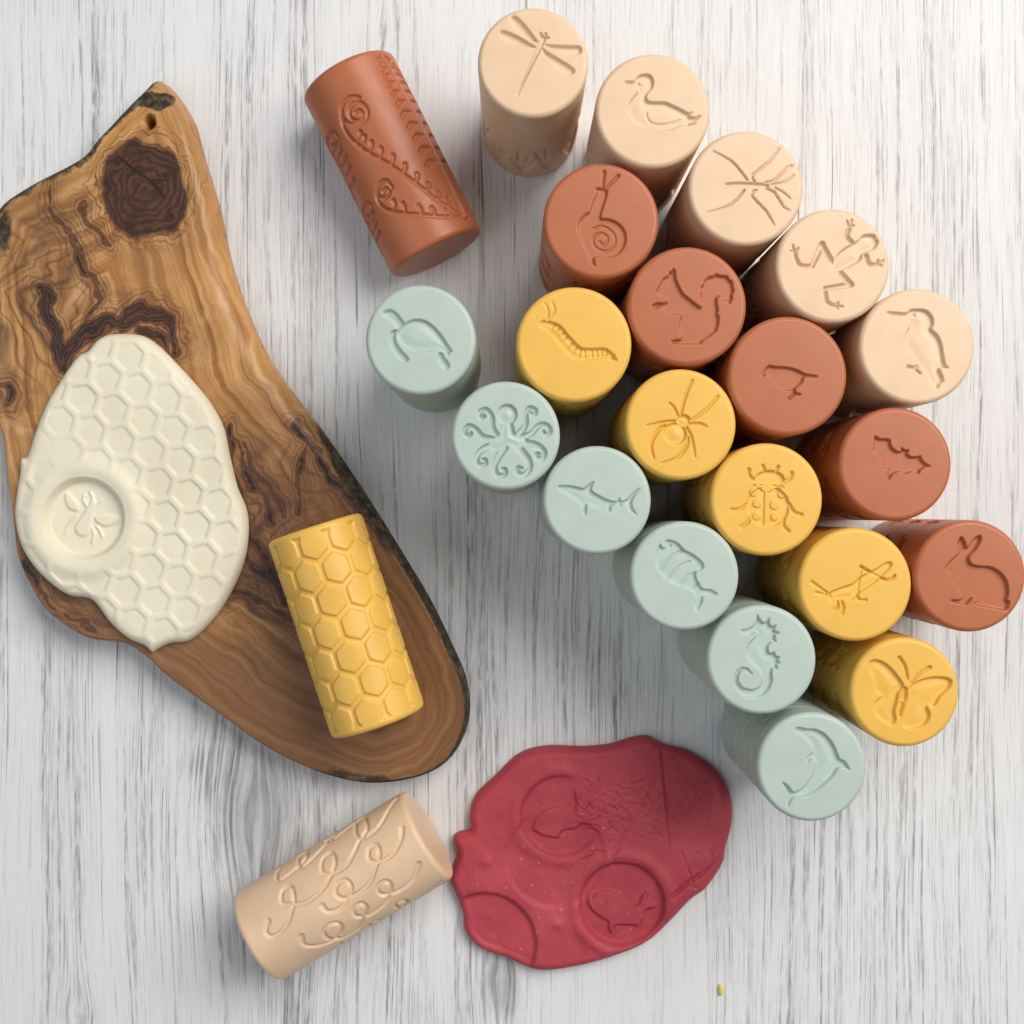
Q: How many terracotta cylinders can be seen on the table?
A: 6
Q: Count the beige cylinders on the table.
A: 6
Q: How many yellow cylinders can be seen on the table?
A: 6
